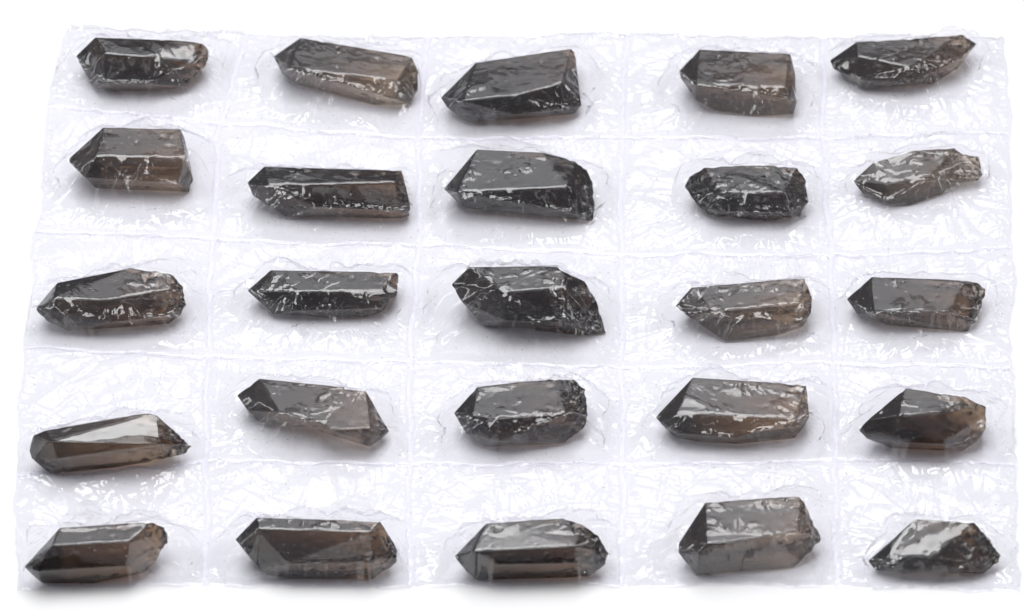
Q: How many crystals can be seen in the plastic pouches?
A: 25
